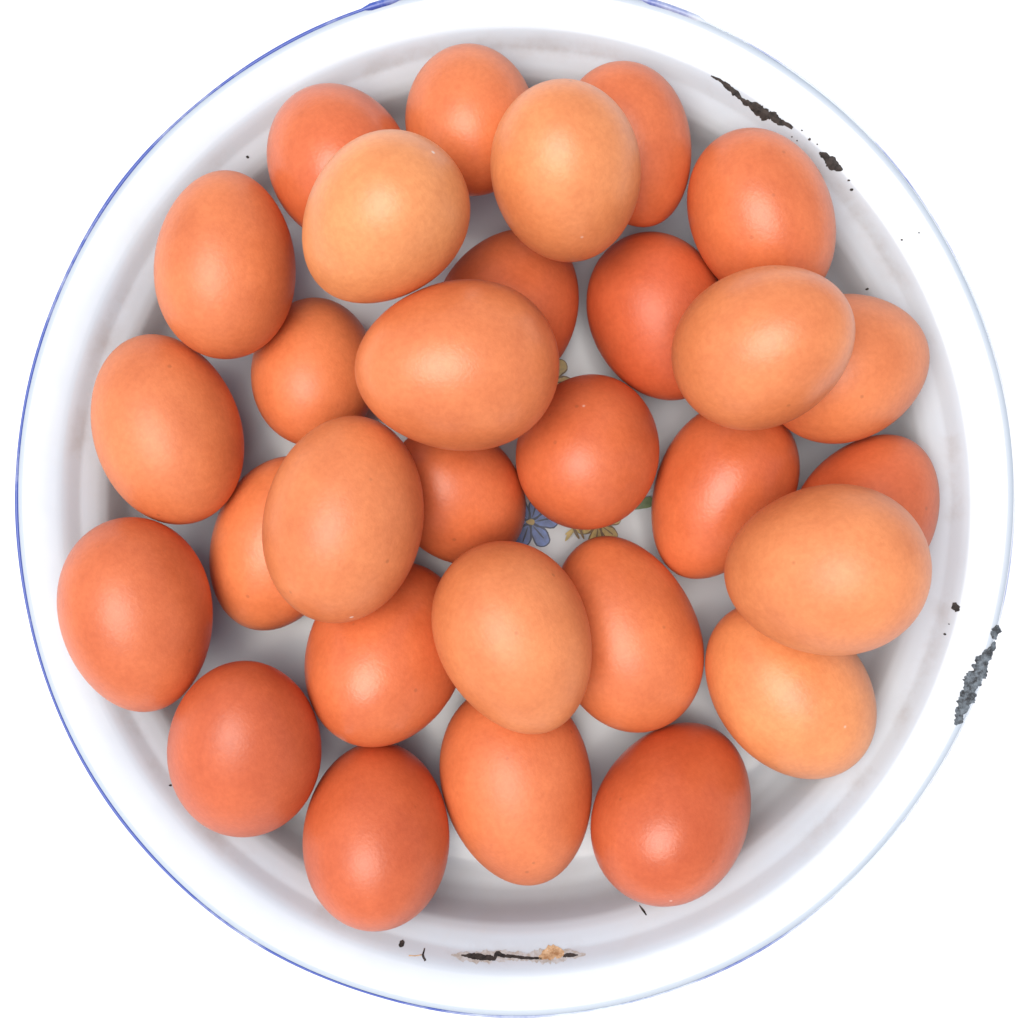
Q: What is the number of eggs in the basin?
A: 30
